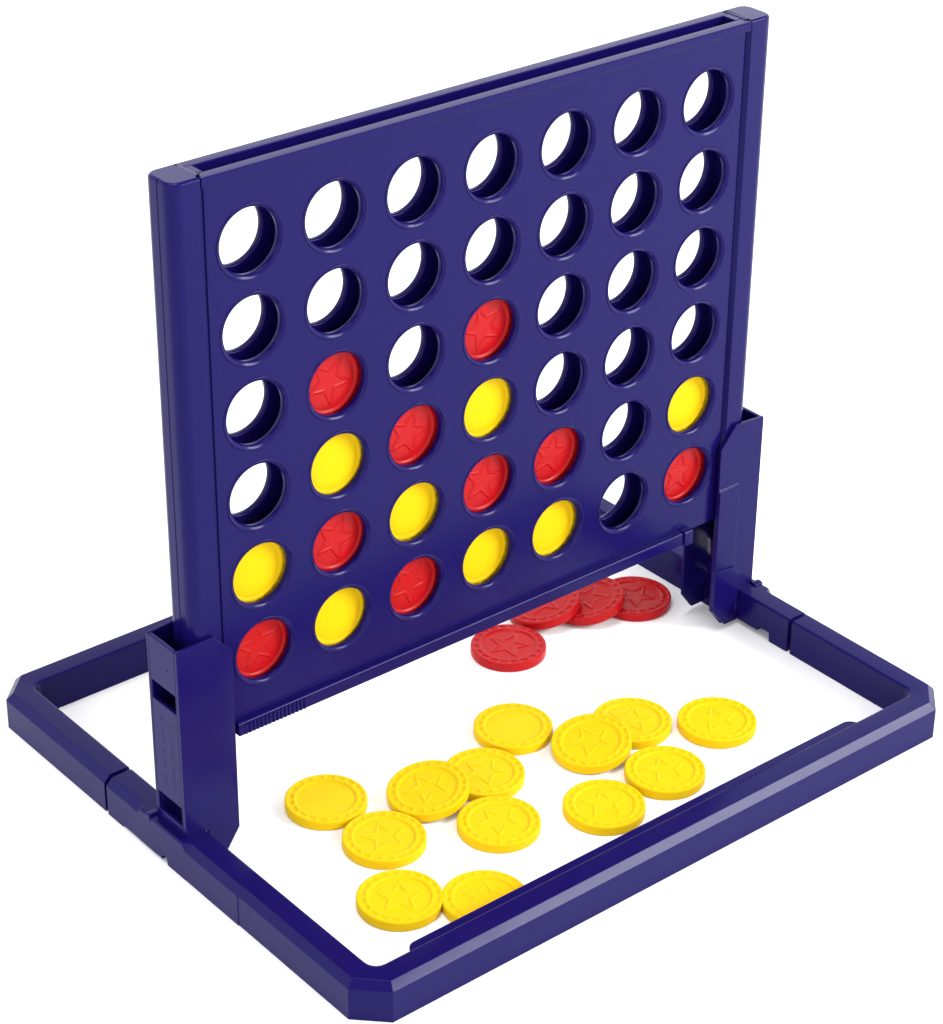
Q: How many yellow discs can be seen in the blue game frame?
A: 21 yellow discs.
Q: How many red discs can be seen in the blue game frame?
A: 13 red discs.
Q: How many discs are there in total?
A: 34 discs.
